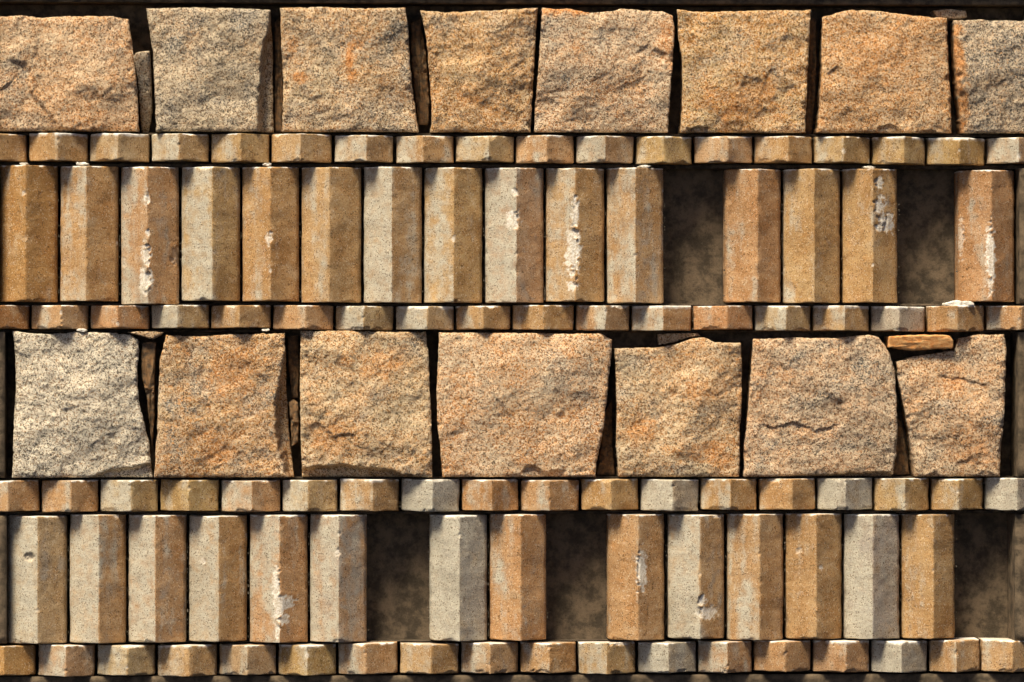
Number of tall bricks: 29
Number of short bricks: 72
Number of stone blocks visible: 15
